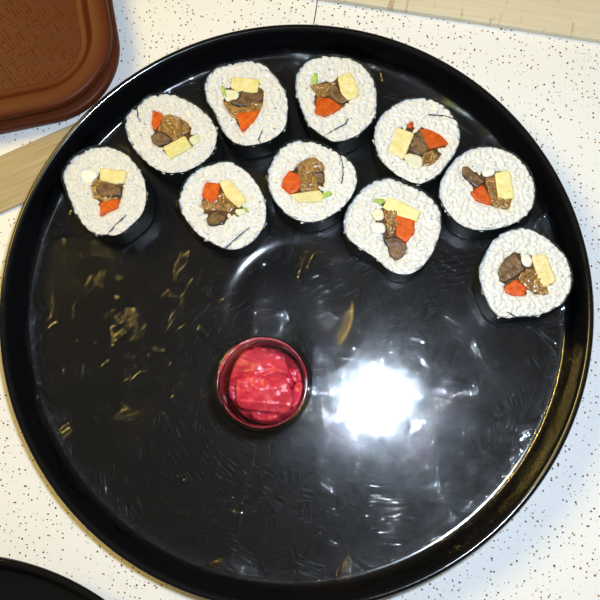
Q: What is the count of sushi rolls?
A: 10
